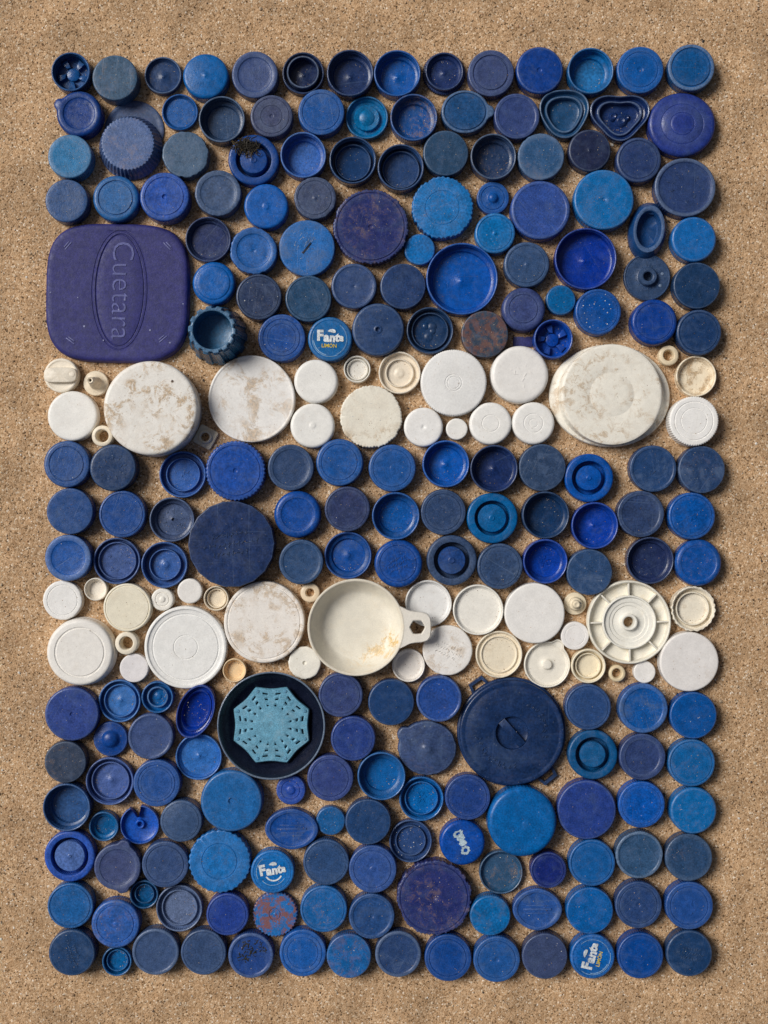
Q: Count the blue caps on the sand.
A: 198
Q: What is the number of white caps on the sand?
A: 49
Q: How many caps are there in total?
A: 247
